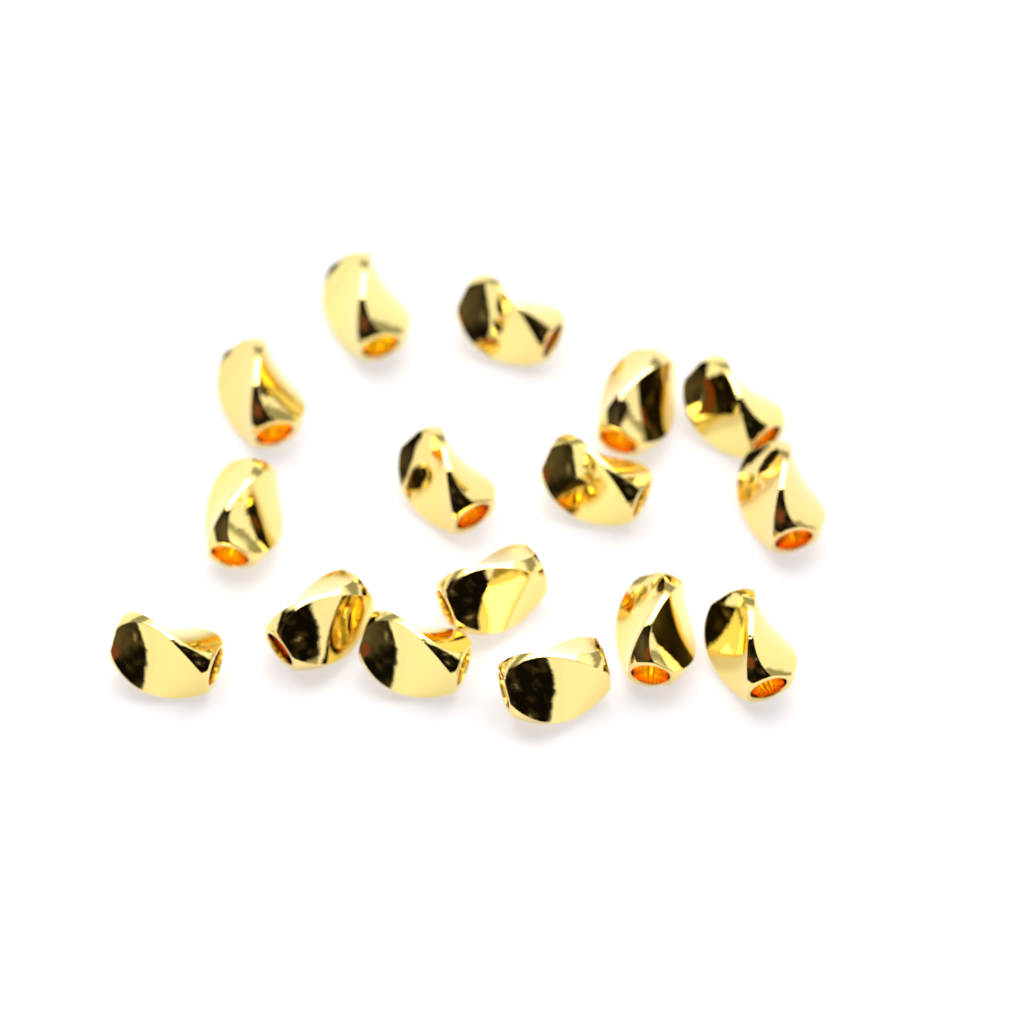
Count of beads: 16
